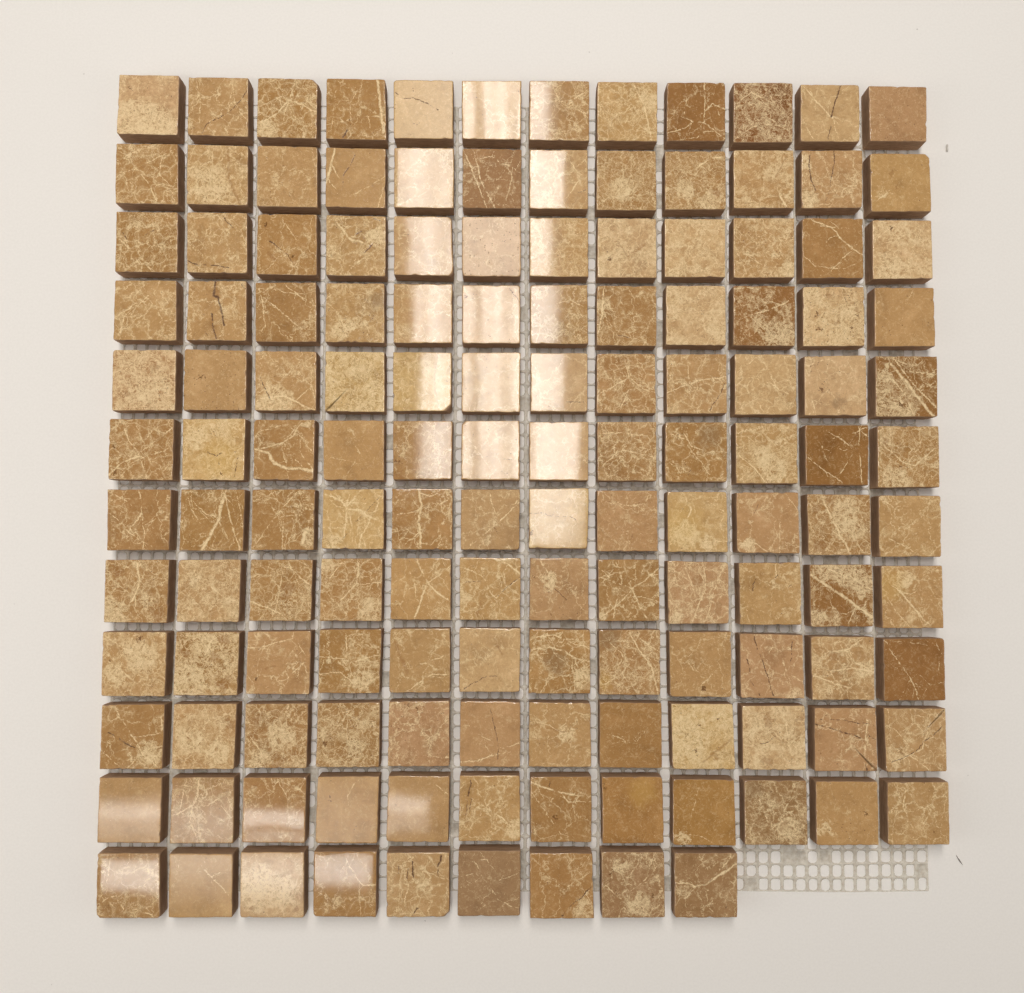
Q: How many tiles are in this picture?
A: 141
